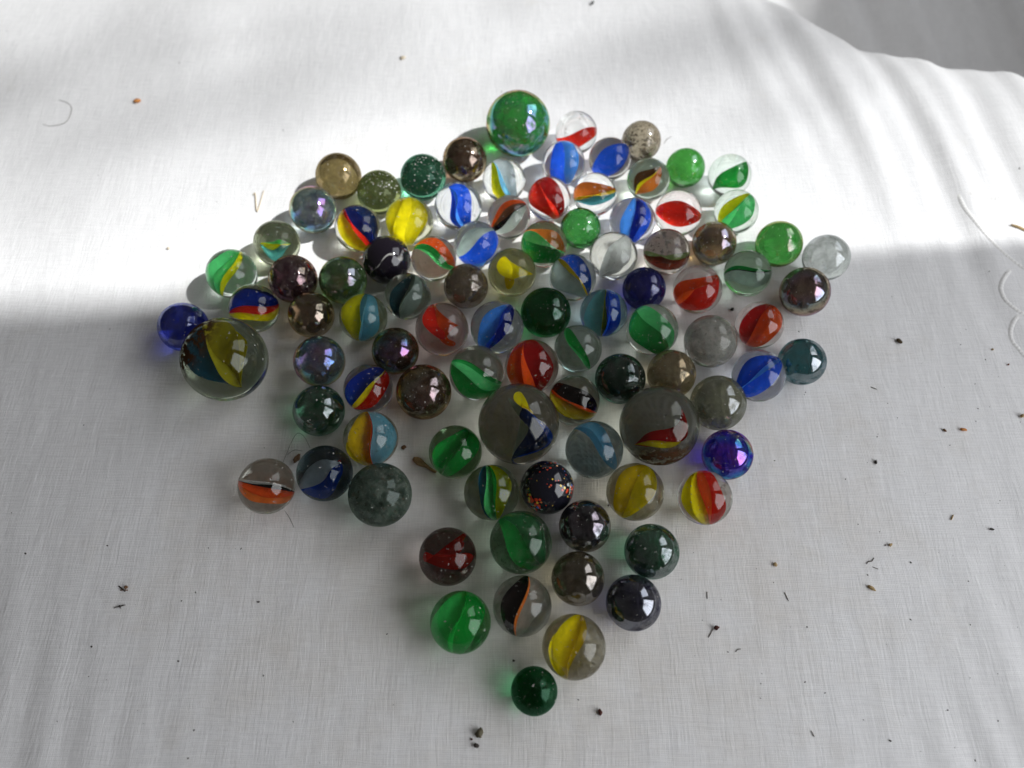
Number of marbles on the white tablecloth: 94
